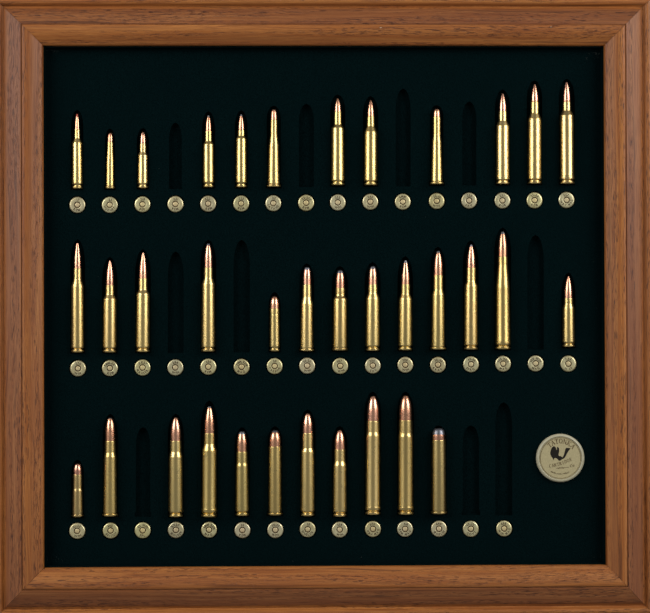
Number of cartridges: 36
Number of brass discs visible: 46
